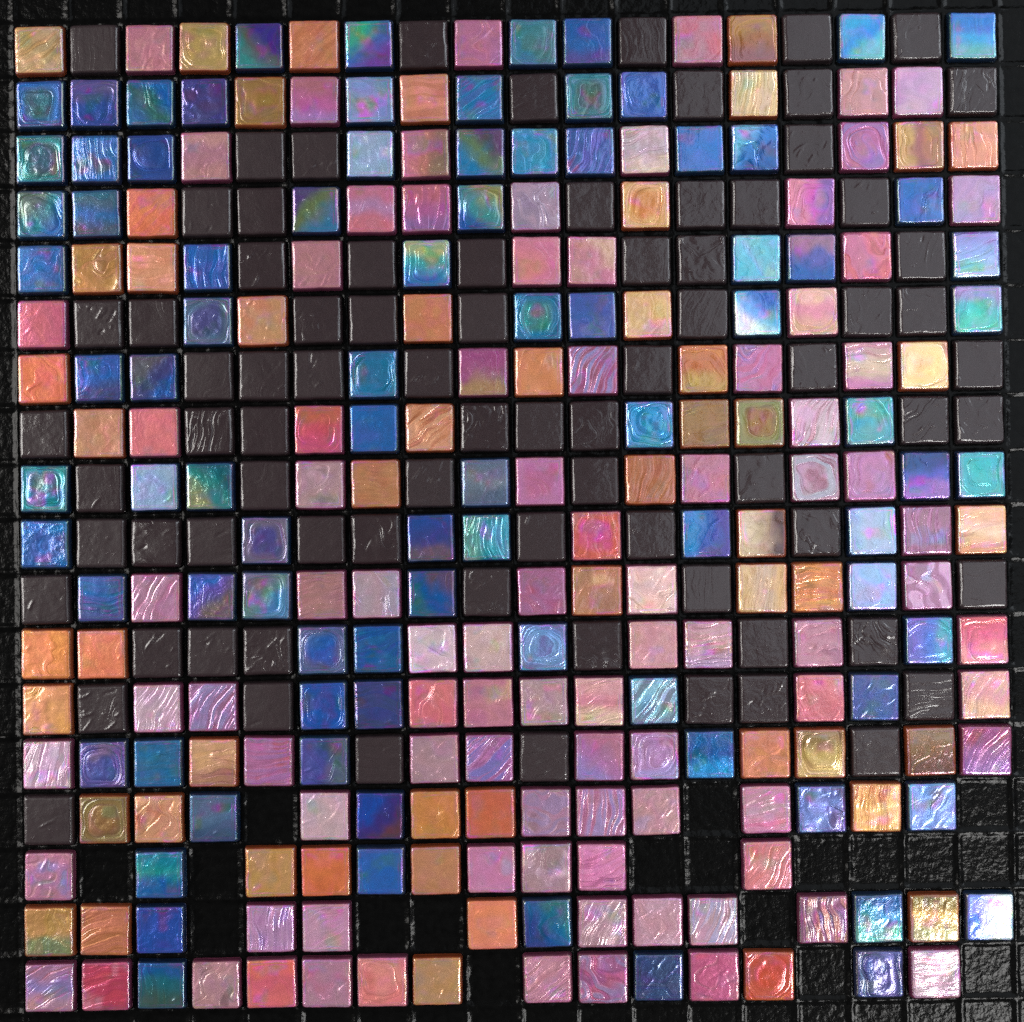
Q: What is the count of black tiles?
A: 79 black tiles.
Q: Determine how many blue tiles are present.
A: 87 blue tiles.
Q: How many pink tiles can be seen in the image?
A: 88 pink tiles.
